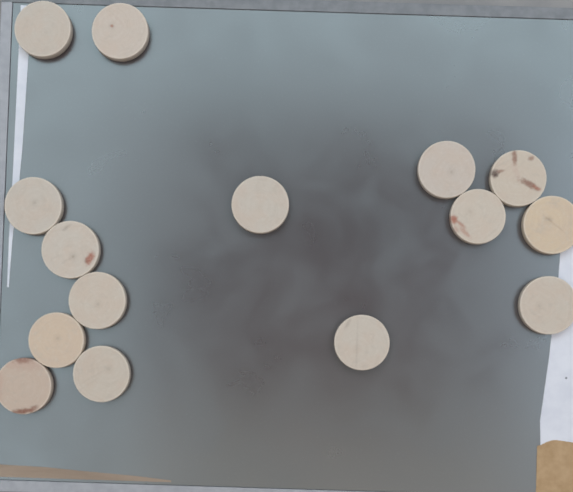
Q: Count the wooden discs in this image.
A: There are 15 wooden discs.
